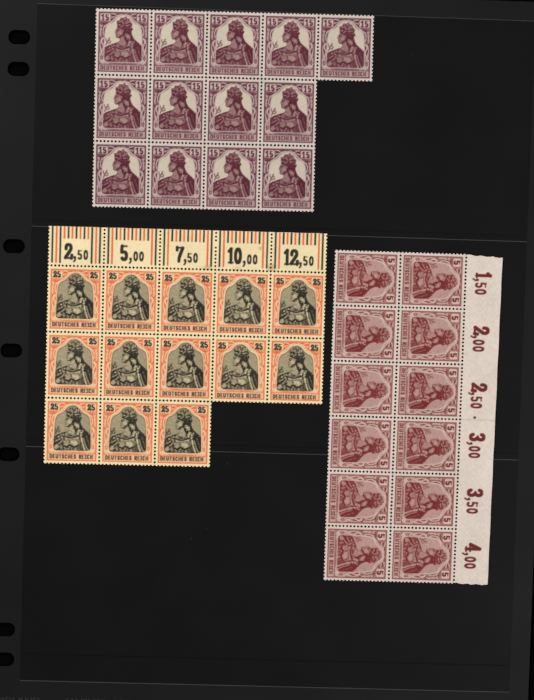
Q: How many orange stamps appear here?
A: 13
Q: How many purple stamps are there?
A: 13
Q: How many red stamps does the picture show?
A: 12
